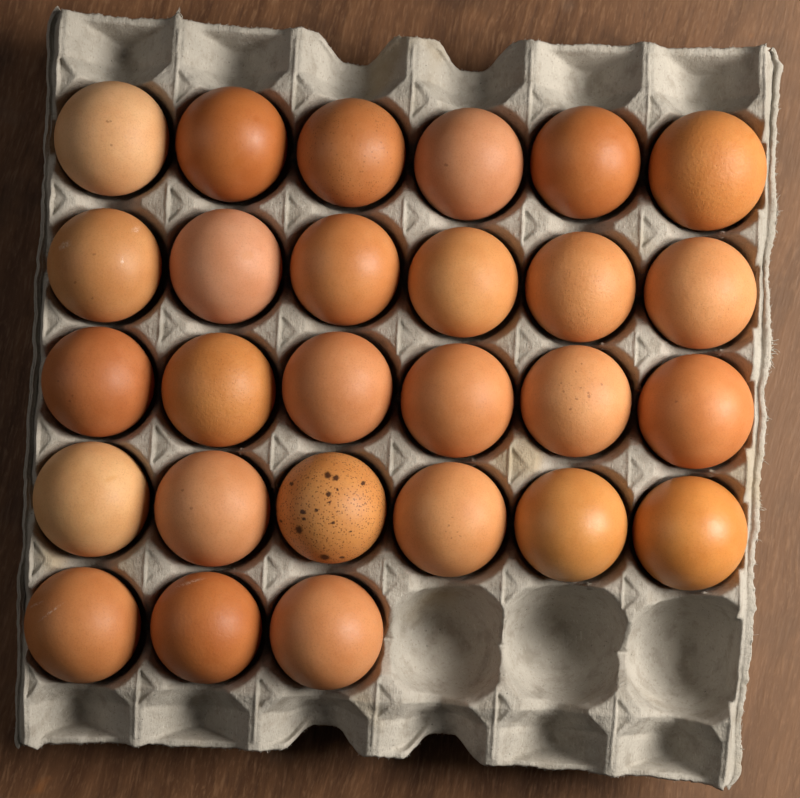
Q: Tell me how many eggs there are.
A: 27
